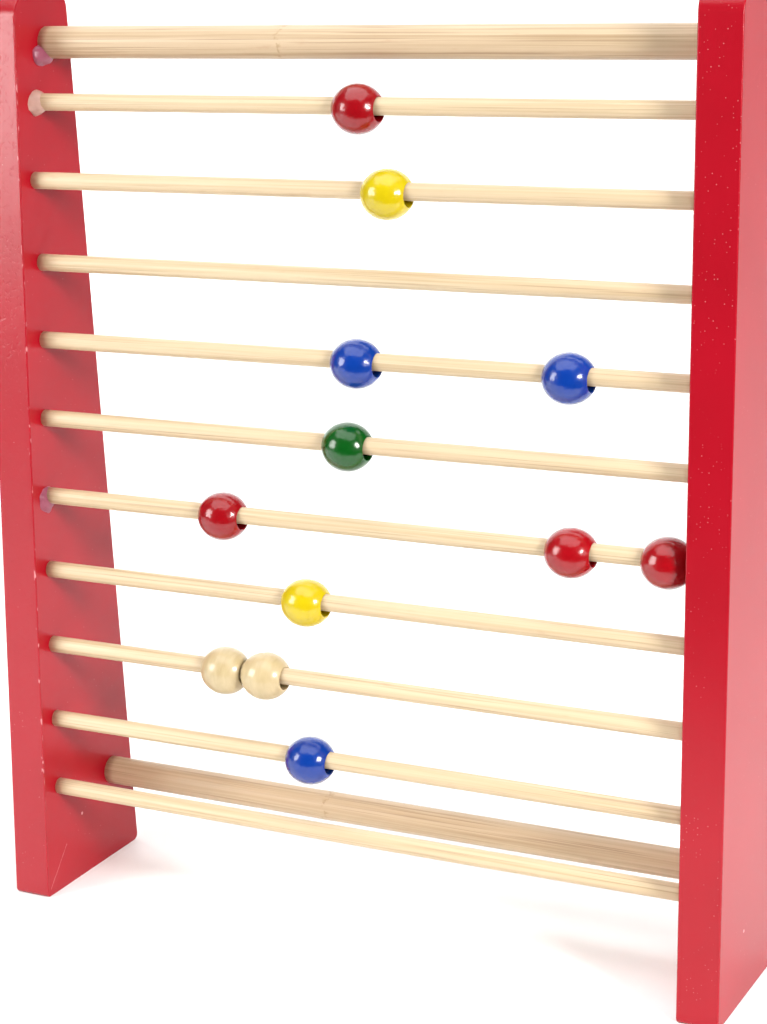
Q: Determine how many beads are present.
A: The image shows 12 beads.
